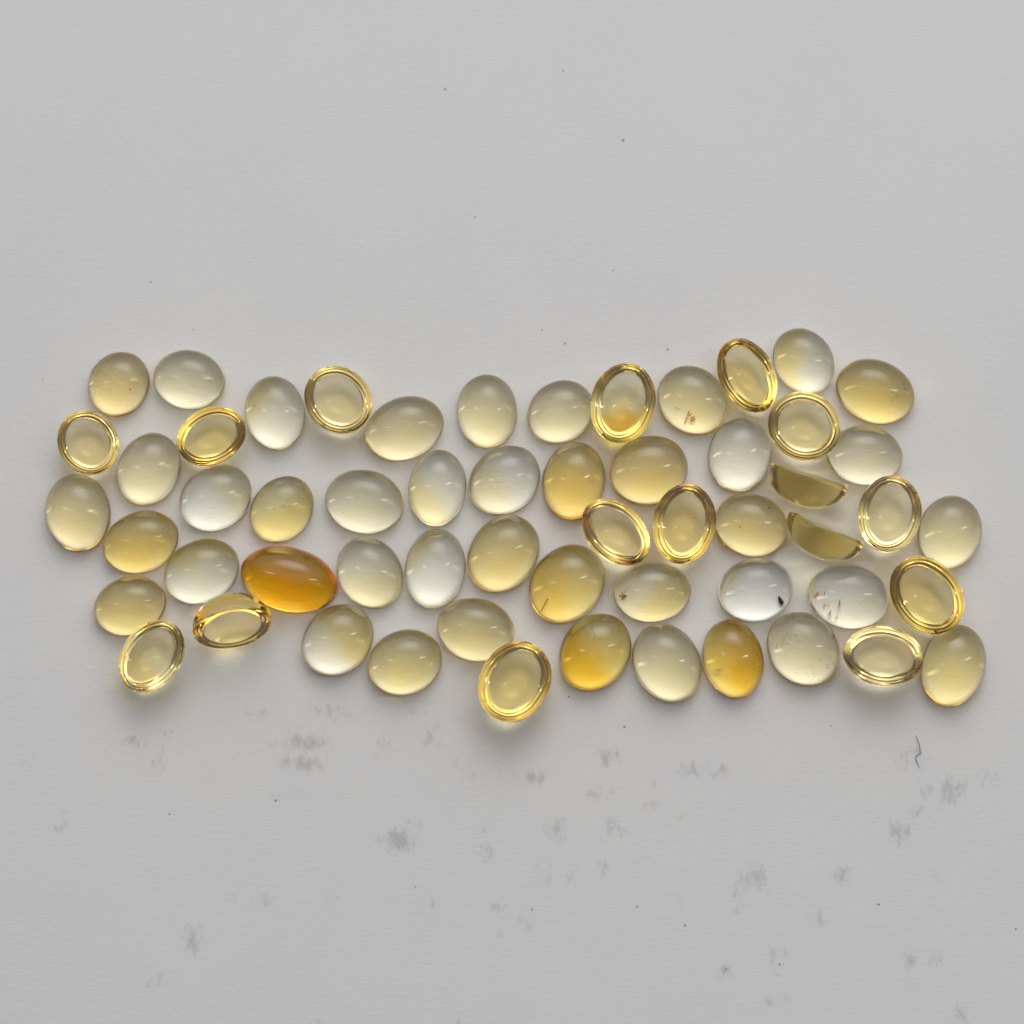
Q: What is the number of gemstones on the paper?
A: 57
